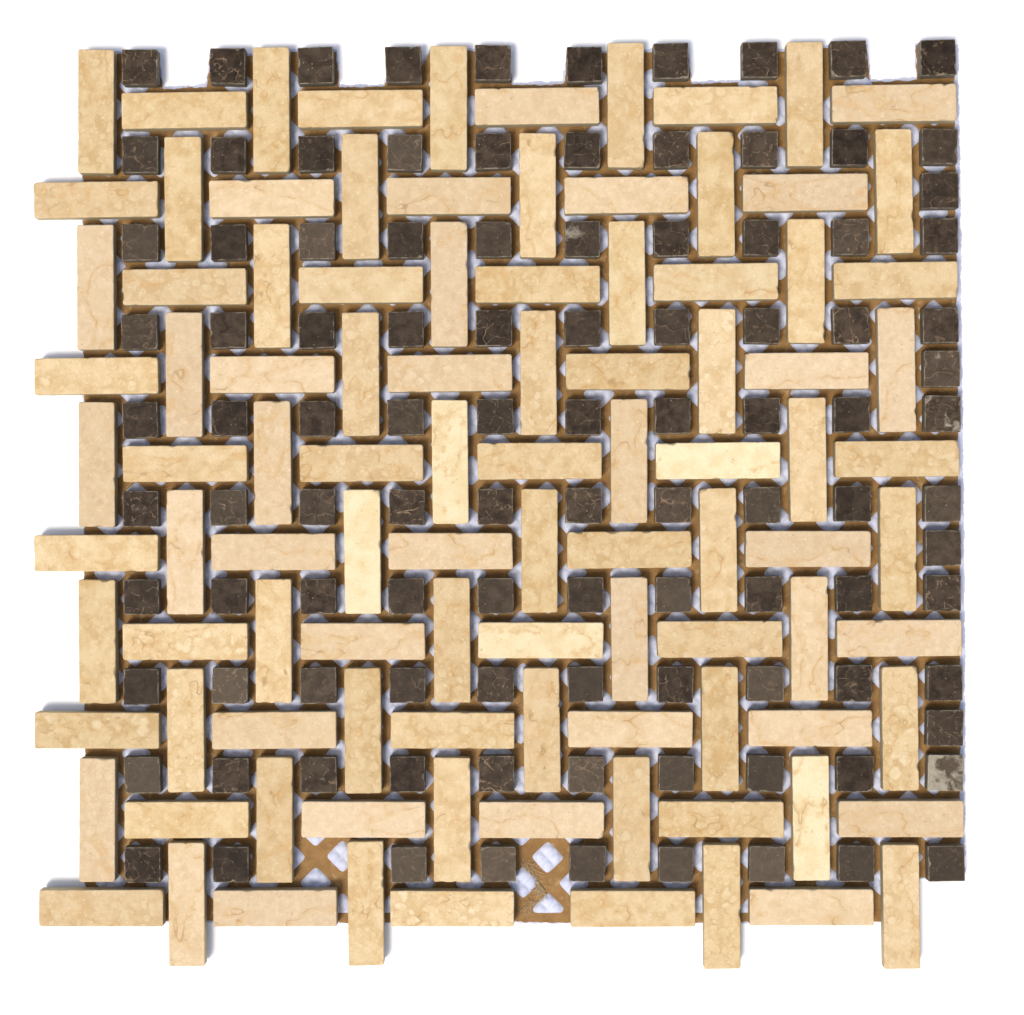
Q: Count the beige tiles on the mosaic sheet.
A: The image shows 99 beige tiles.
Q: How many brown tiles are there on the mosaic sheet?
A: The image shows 103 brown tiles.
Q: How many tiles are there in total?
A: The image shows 202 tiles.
